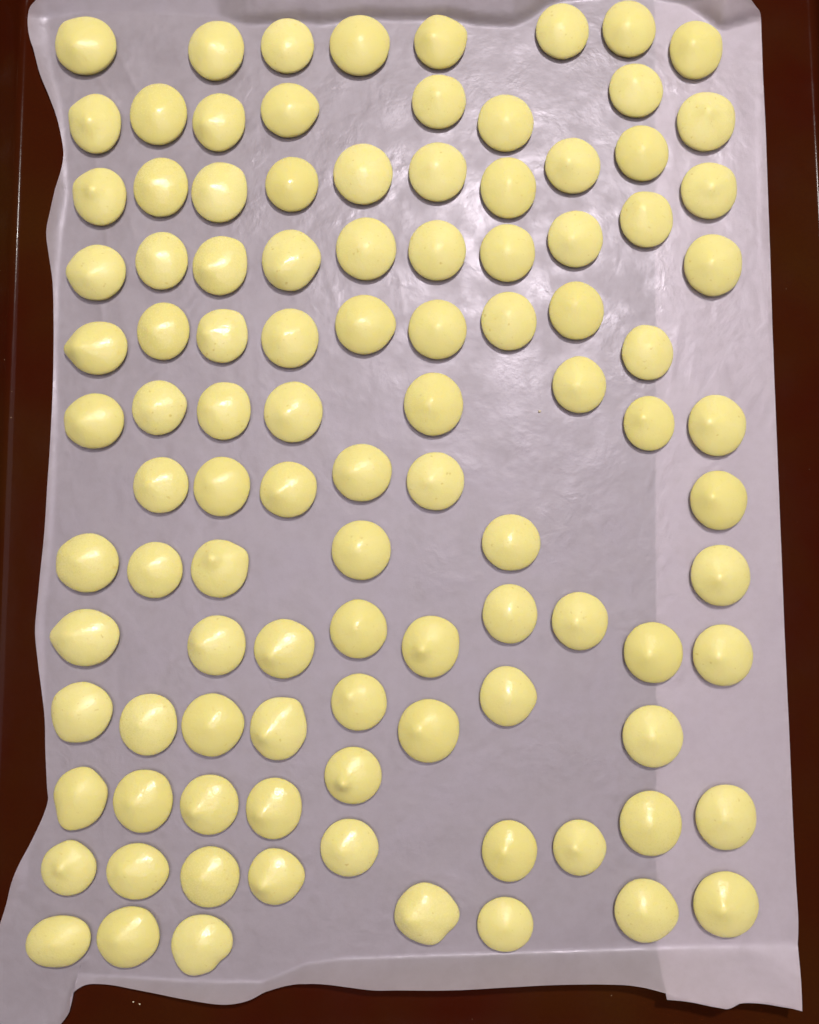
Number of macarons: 103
